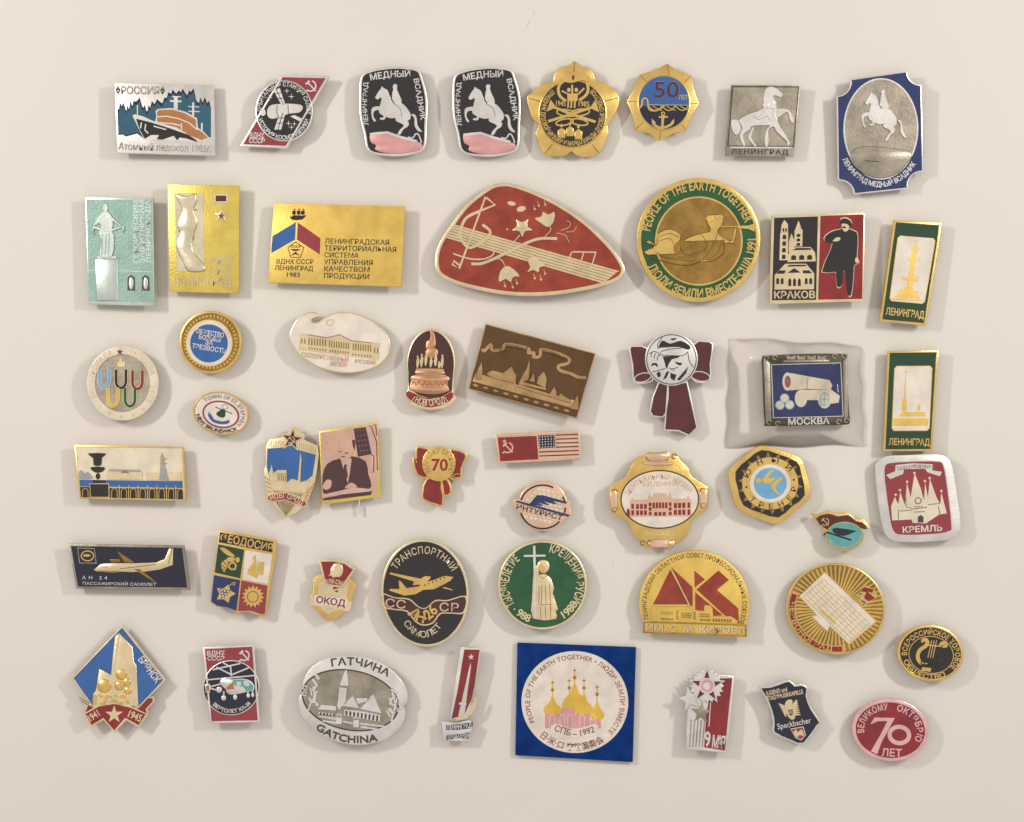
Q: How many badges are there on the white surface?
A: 50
